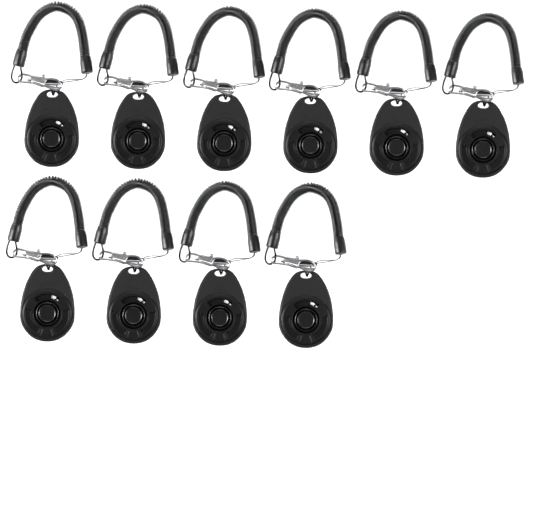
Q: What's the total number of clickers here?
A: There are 10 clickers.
